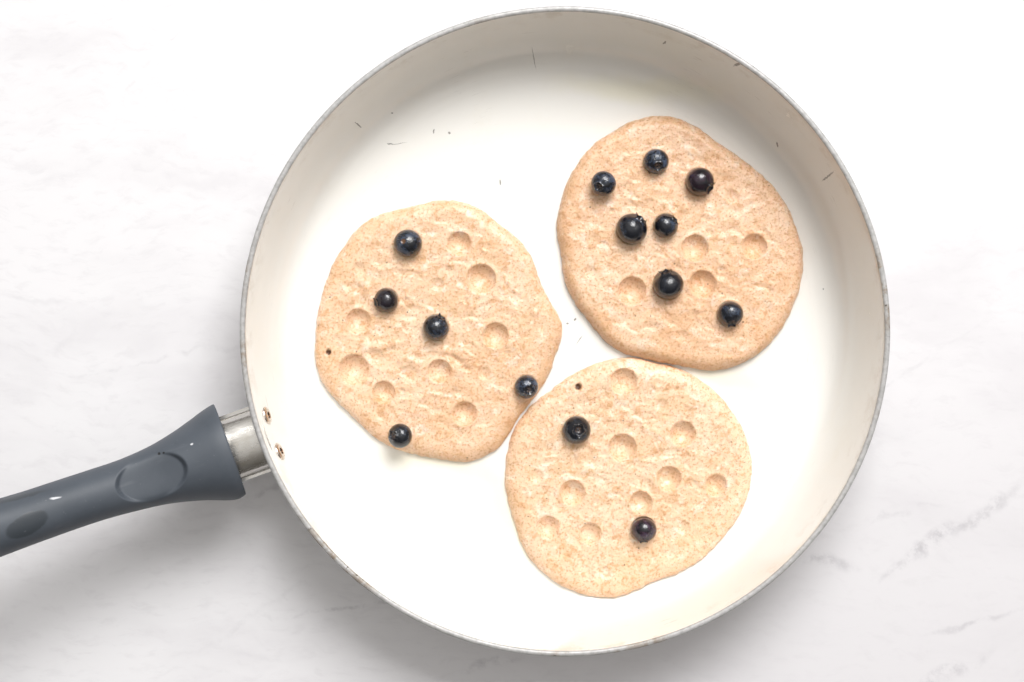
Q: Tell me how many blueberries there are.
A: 14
